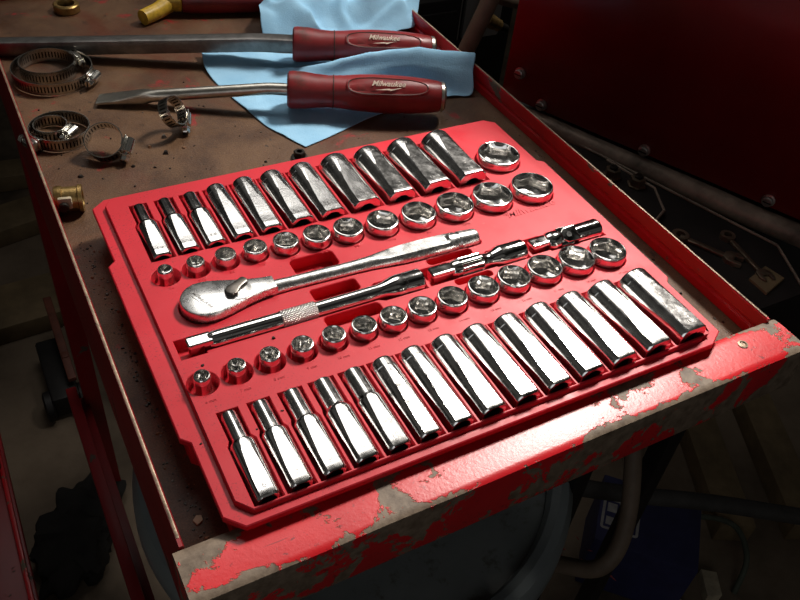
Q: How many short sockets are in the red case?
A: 27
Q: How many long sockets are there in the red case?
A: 25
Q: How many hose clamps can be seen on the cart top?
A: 6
